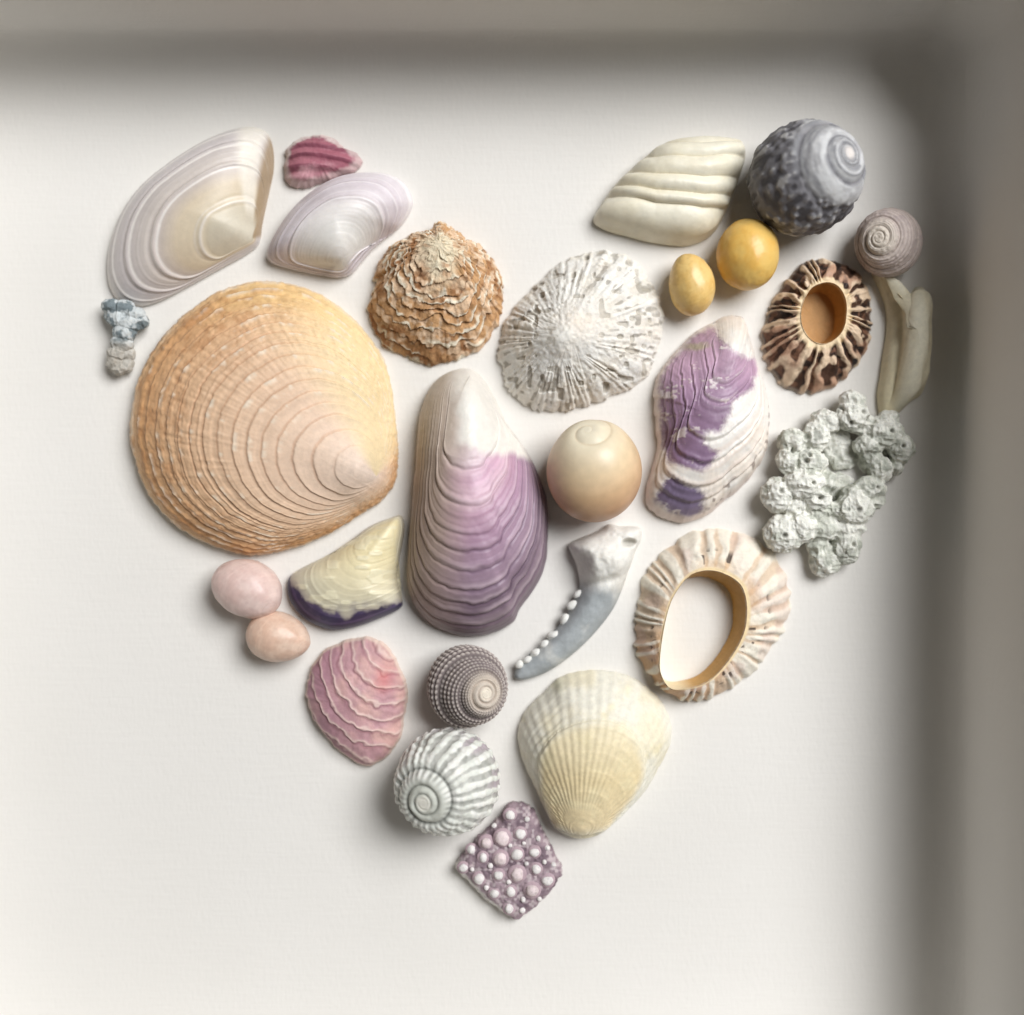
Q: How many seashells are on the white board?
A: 24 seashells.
